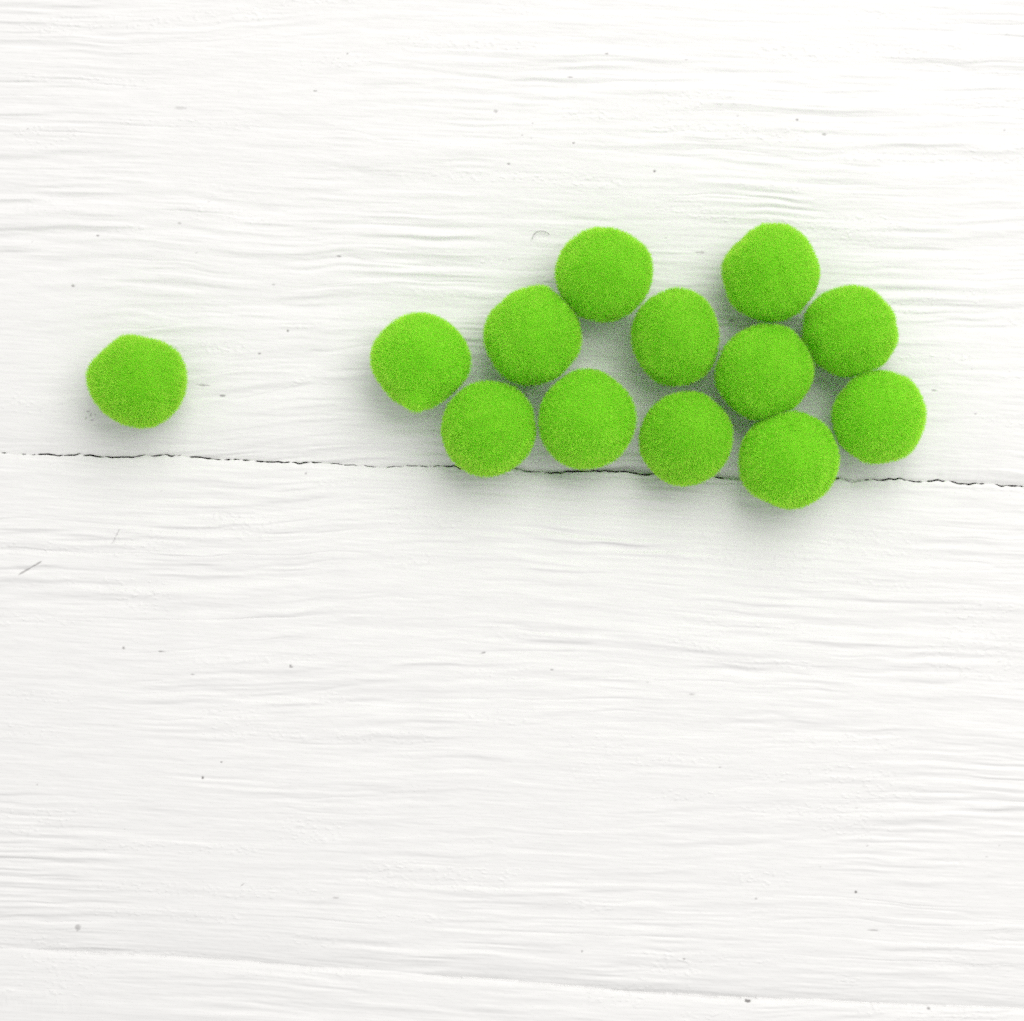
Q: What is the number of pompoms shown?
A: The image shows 13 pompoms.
